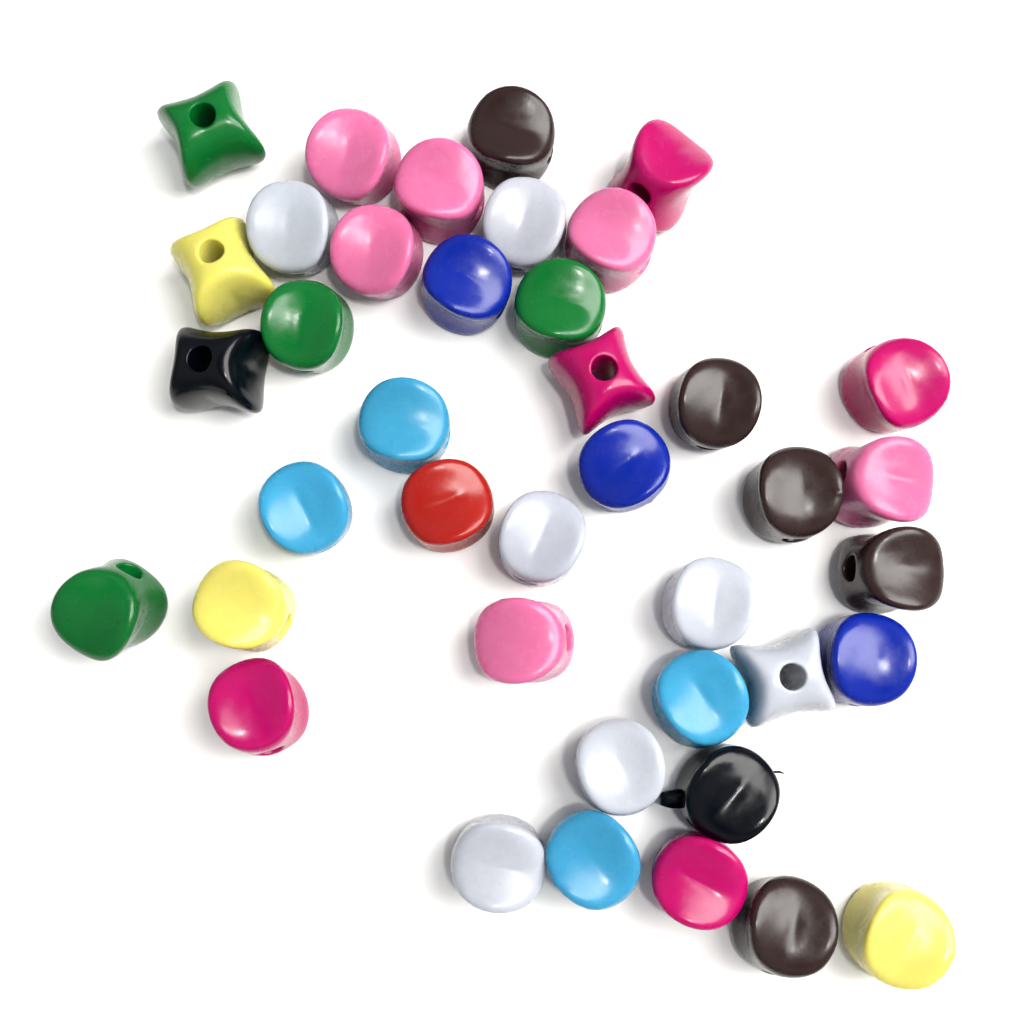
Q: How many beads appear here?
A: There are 40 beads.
